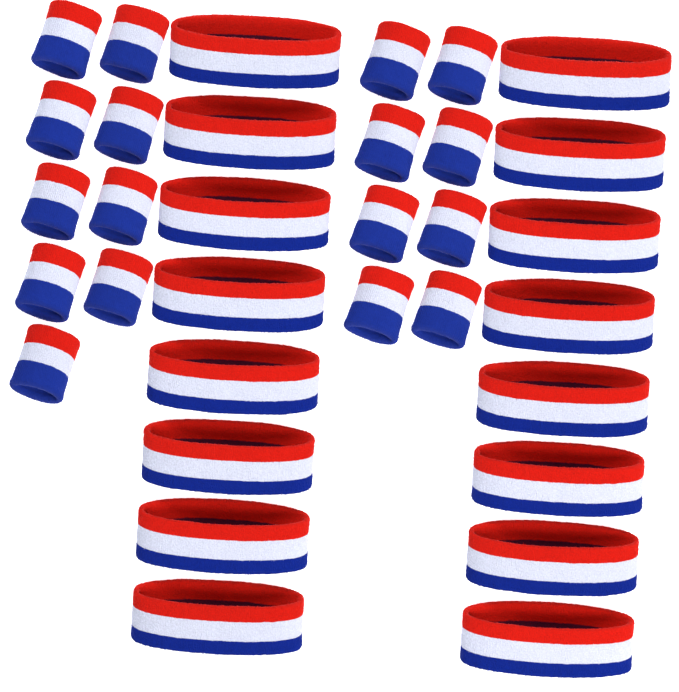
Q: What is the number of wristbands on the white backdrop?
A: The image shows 17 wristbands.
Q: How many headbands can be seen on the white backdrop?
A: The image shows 16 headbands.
